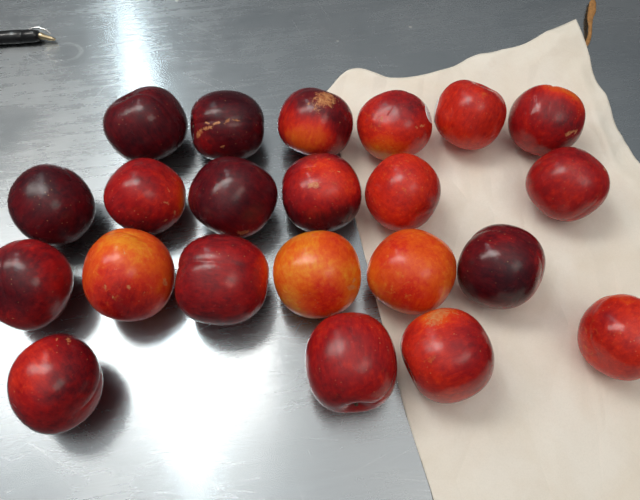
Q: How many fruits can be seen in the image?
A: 22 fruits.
